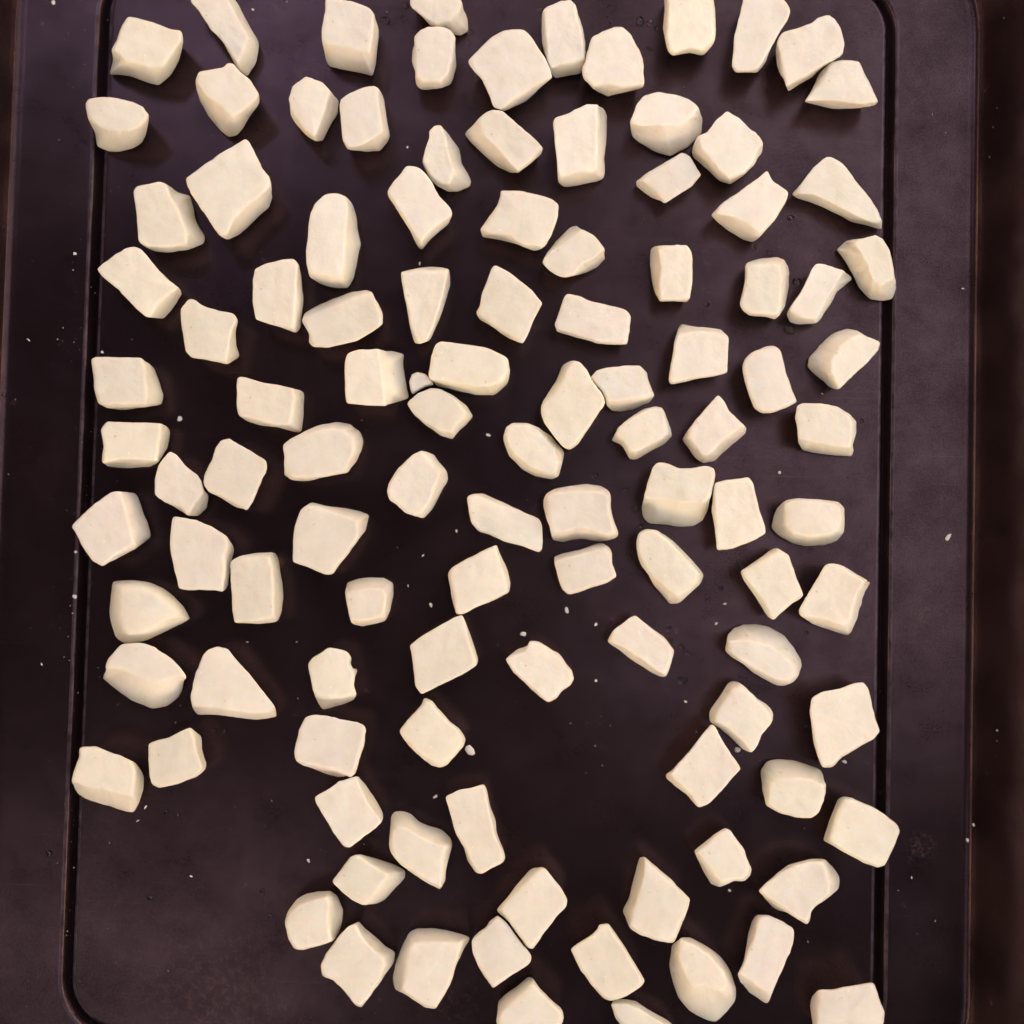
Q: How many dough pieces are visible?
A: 111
